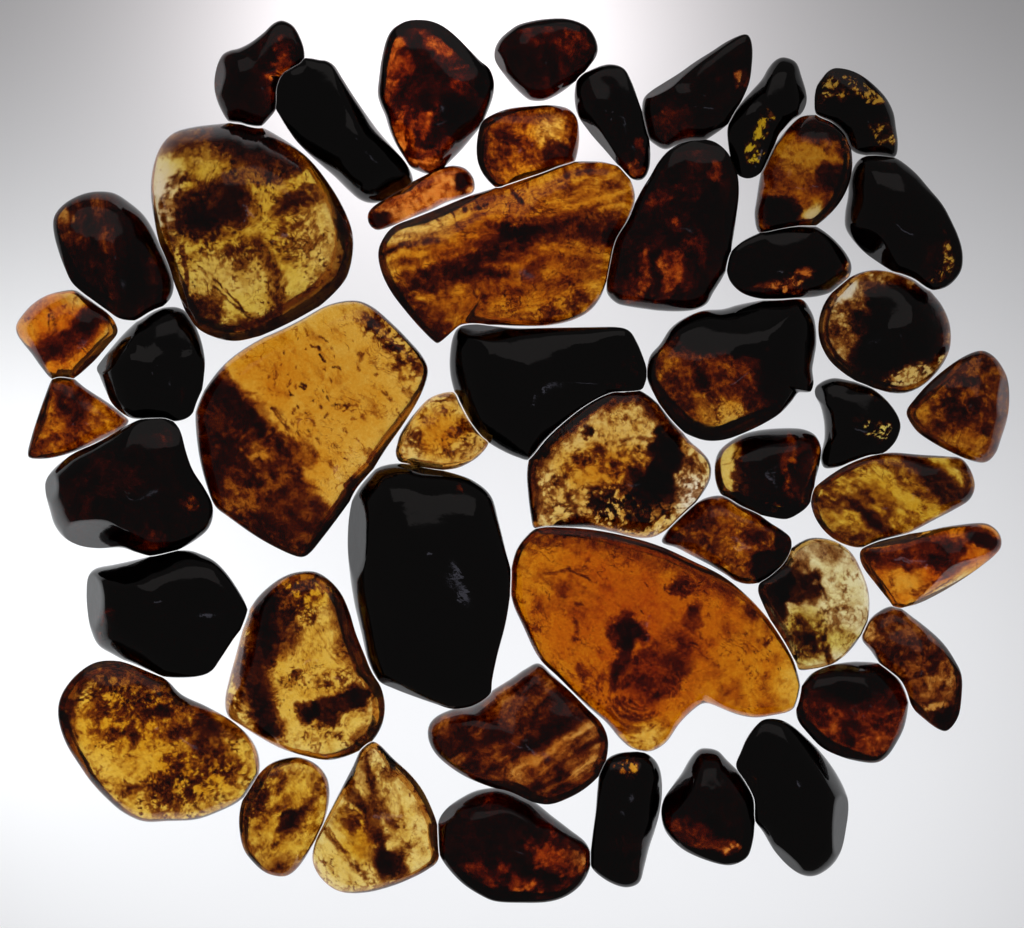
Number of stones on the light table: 48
